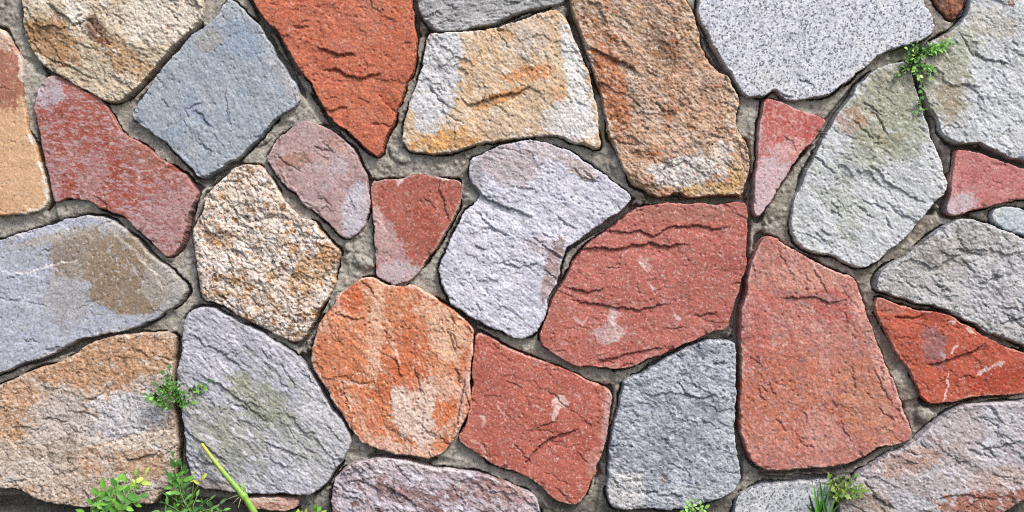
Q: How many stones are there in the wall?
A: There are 33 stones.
